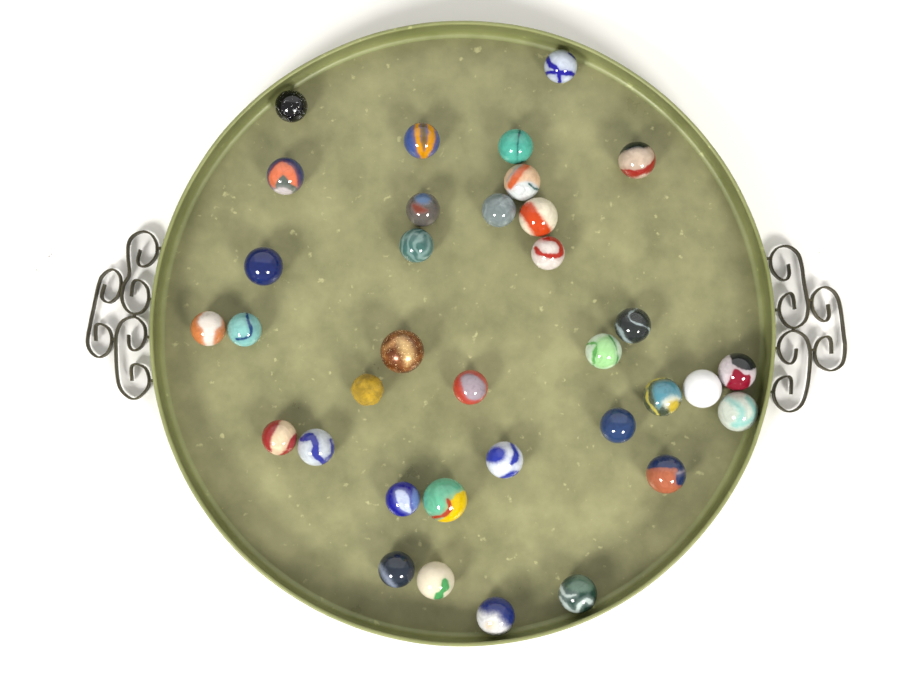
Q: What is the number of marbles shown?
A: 35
